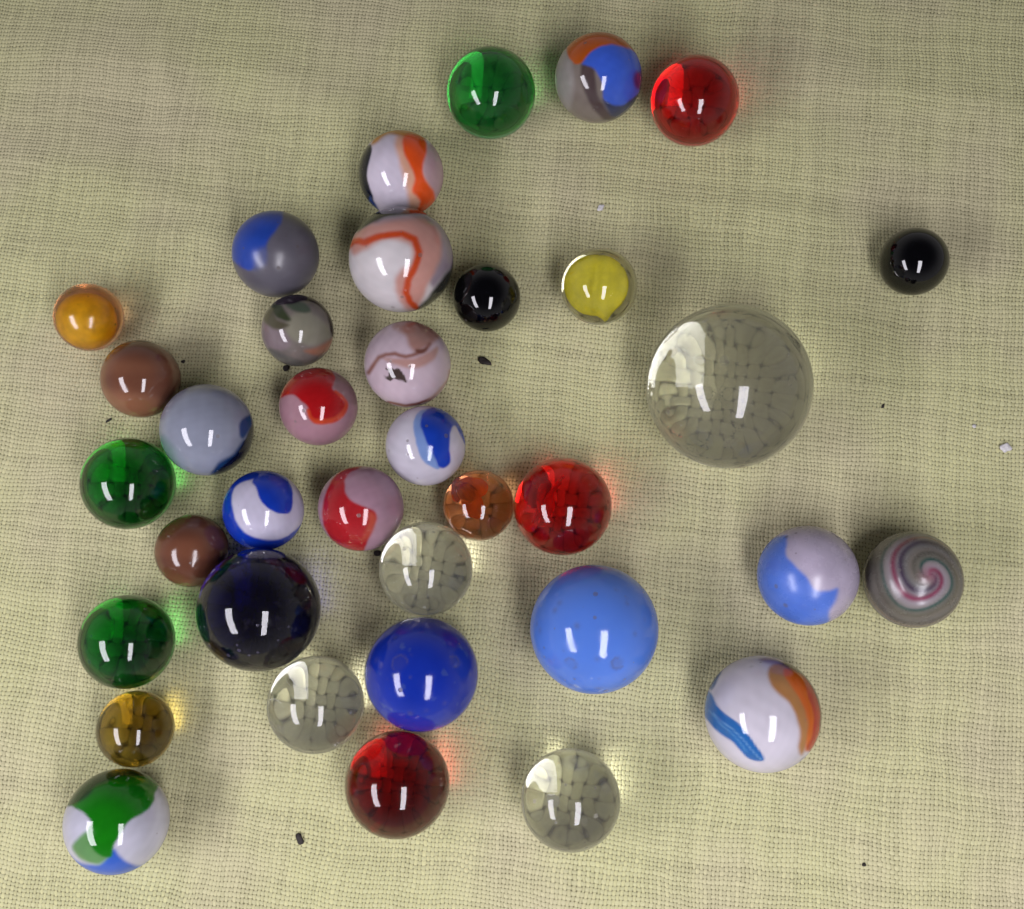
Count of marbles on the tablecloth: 36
